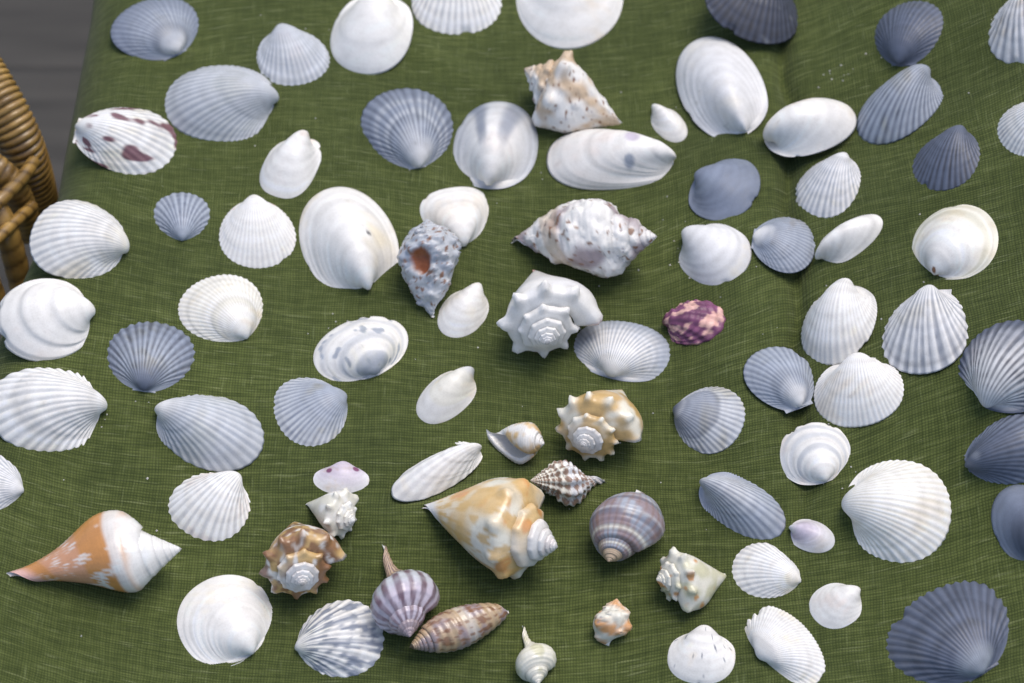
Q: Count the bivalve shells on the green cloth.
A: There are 65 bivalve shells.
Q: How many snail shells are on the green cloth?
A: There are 17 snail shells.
